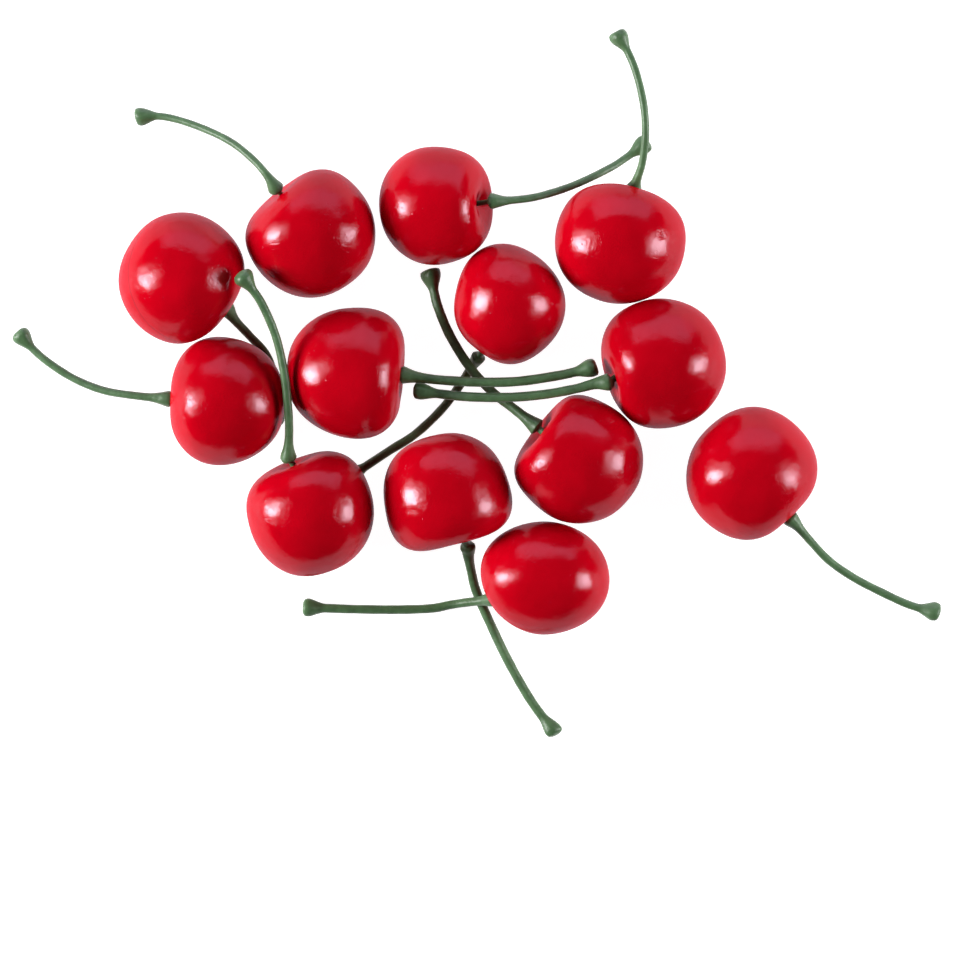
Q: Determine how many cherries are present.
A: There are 13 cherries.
